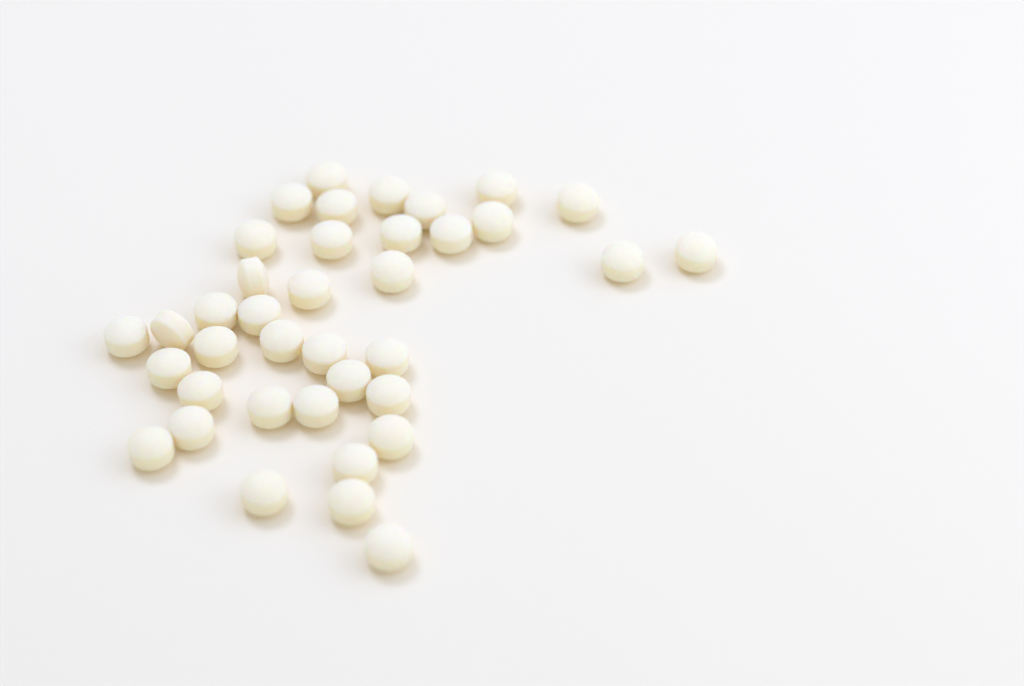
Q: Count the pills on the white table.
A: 38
